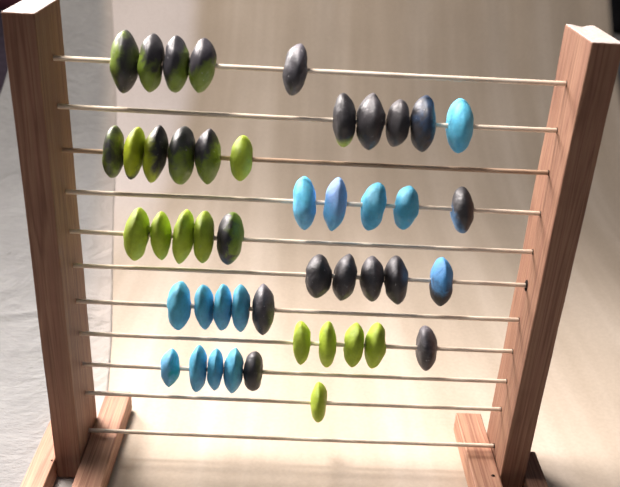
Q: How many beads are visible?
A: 47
